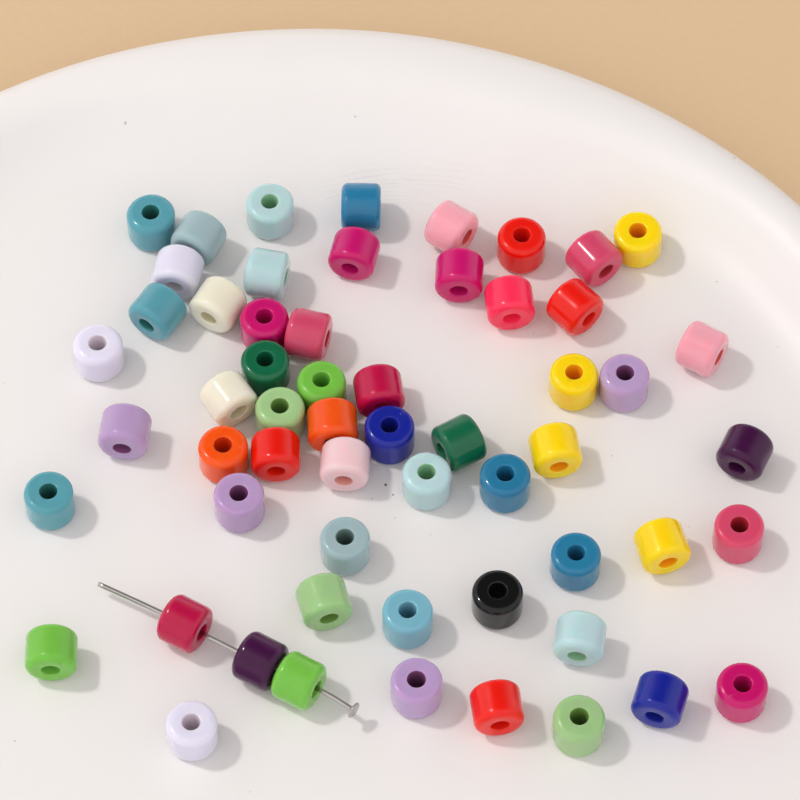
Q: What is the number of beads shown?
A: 58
